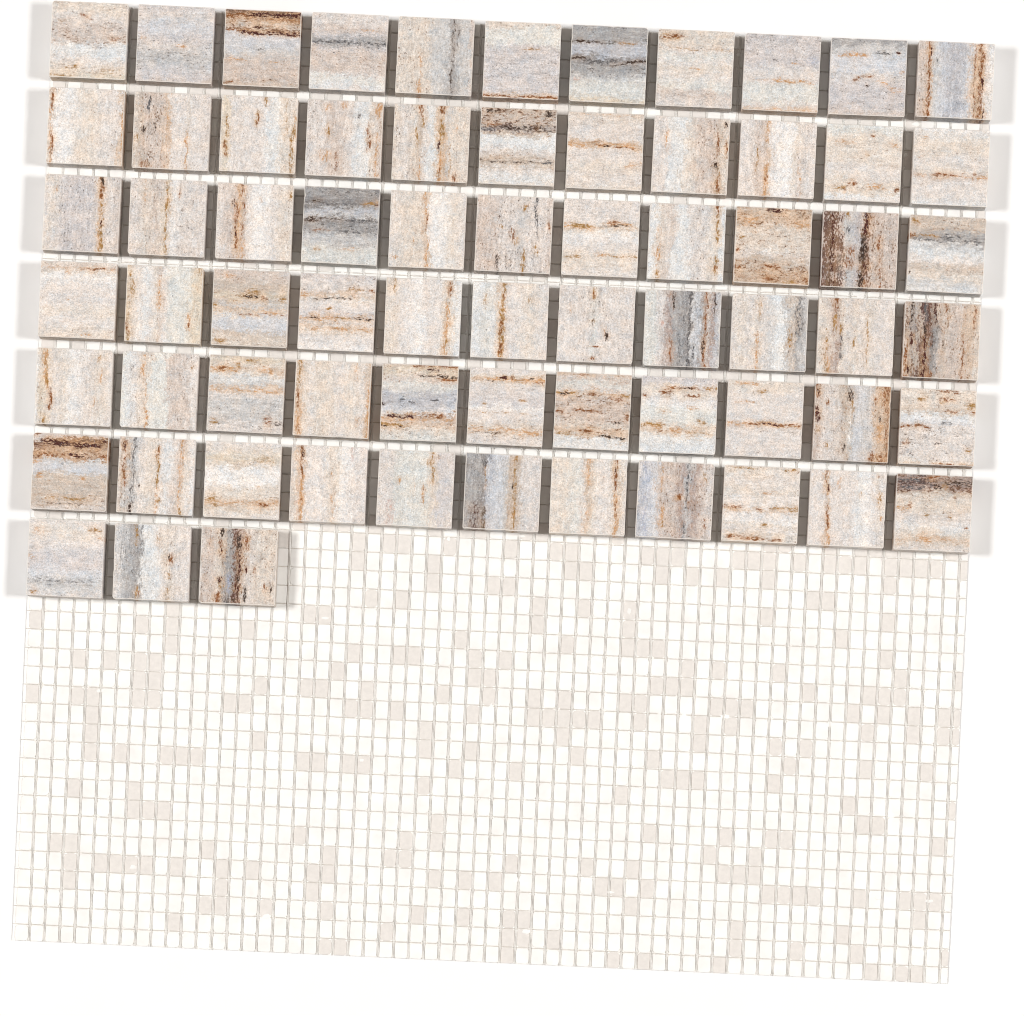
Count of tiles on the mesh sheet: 69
